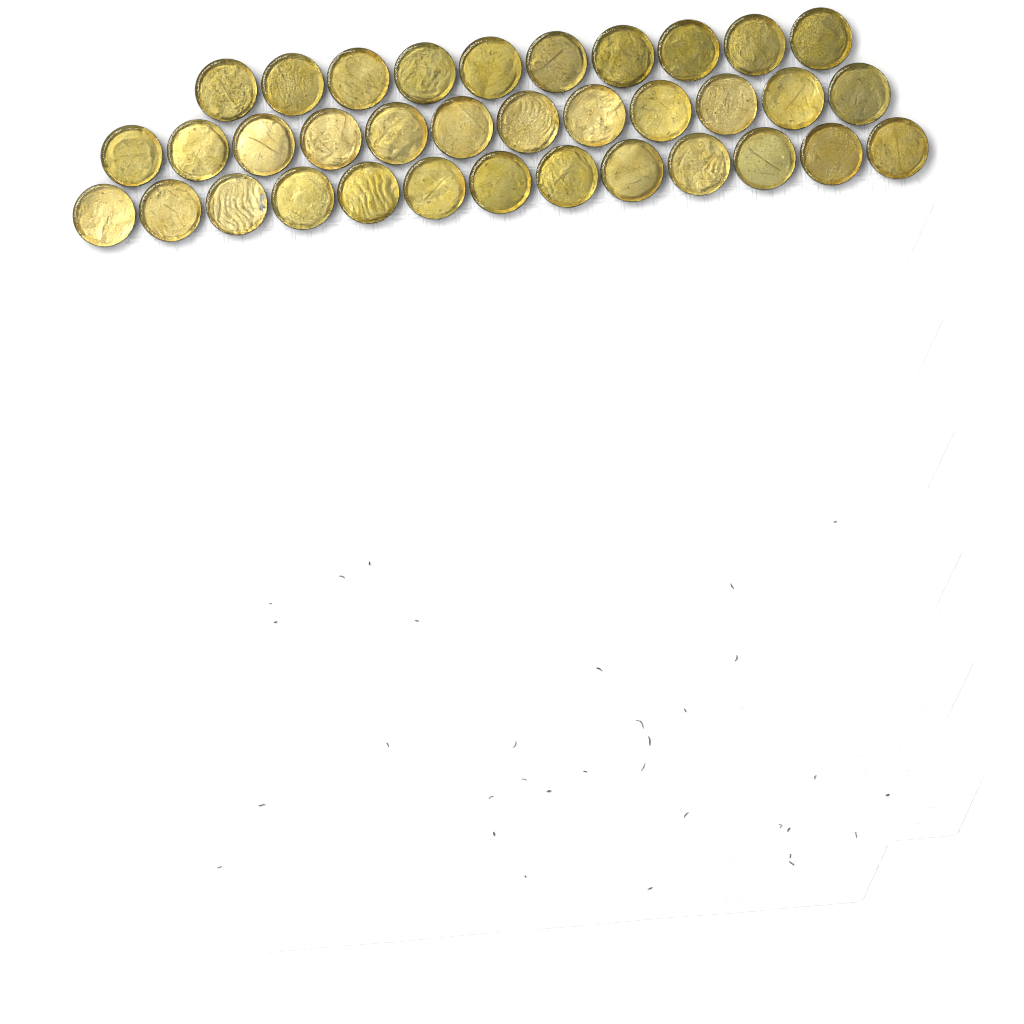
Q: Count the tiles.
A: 35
